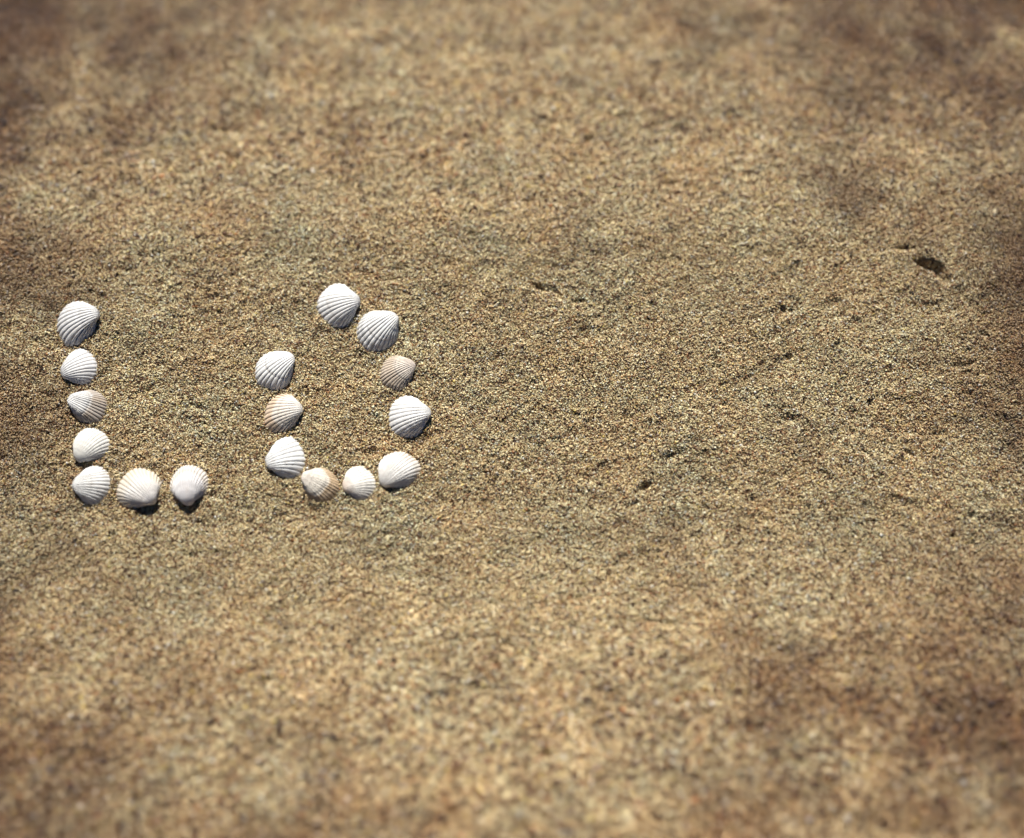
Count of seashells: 17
